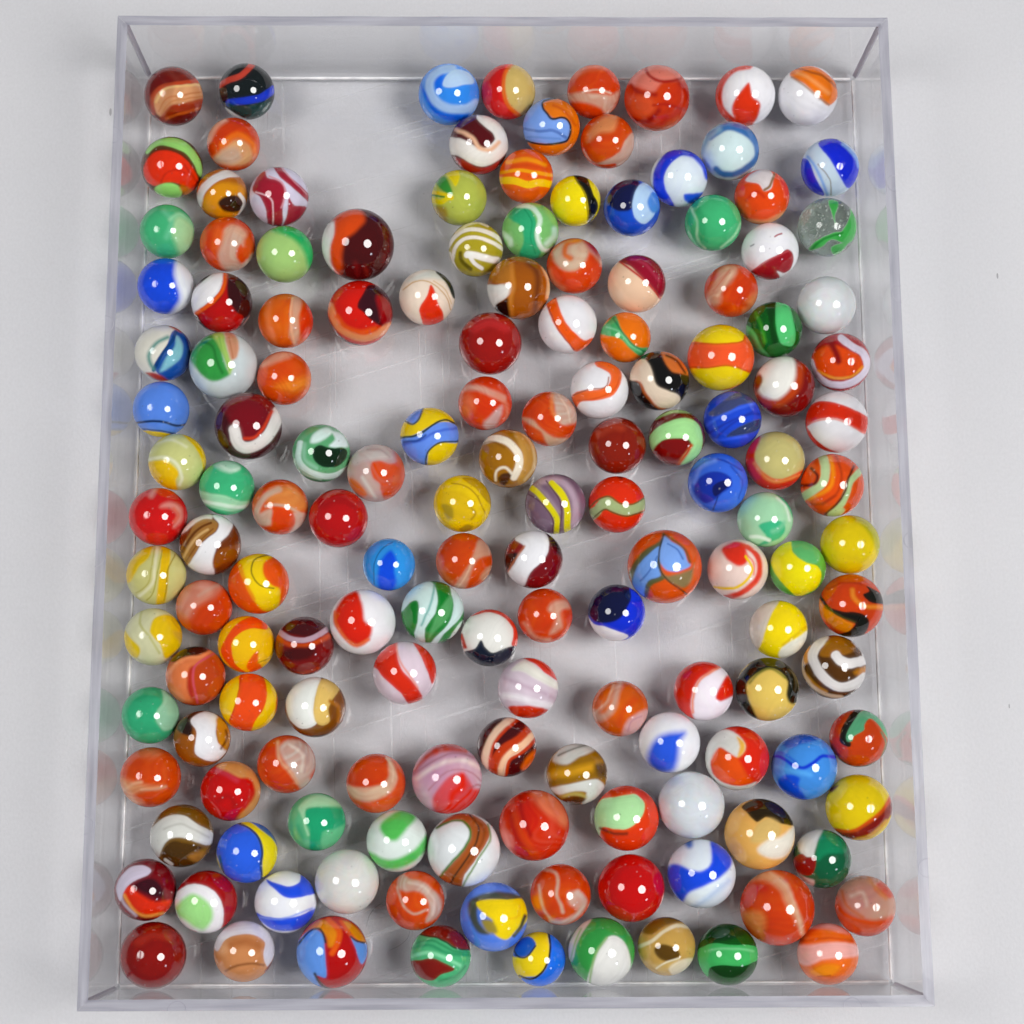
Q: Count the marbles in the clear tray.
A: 152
